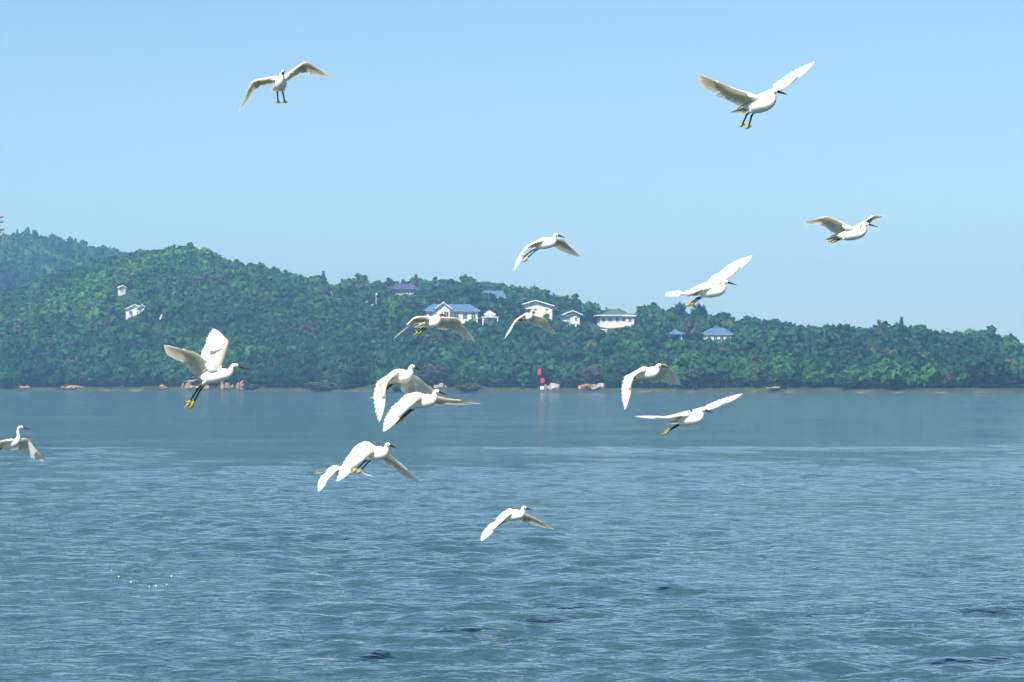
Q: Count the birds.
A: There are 16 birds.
